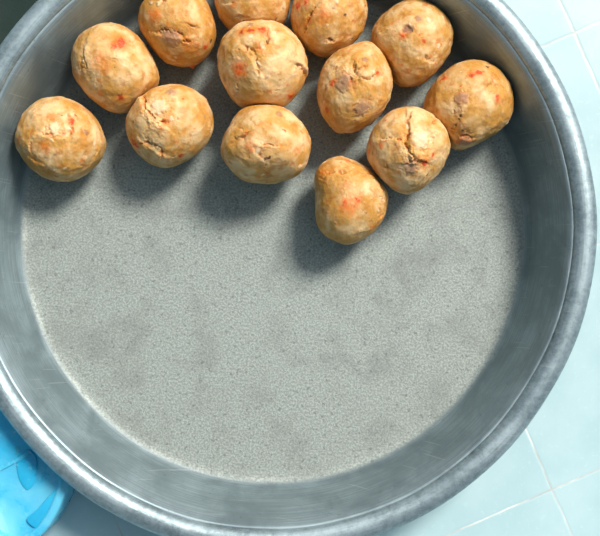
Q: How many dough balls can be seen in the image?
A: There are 13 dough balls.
